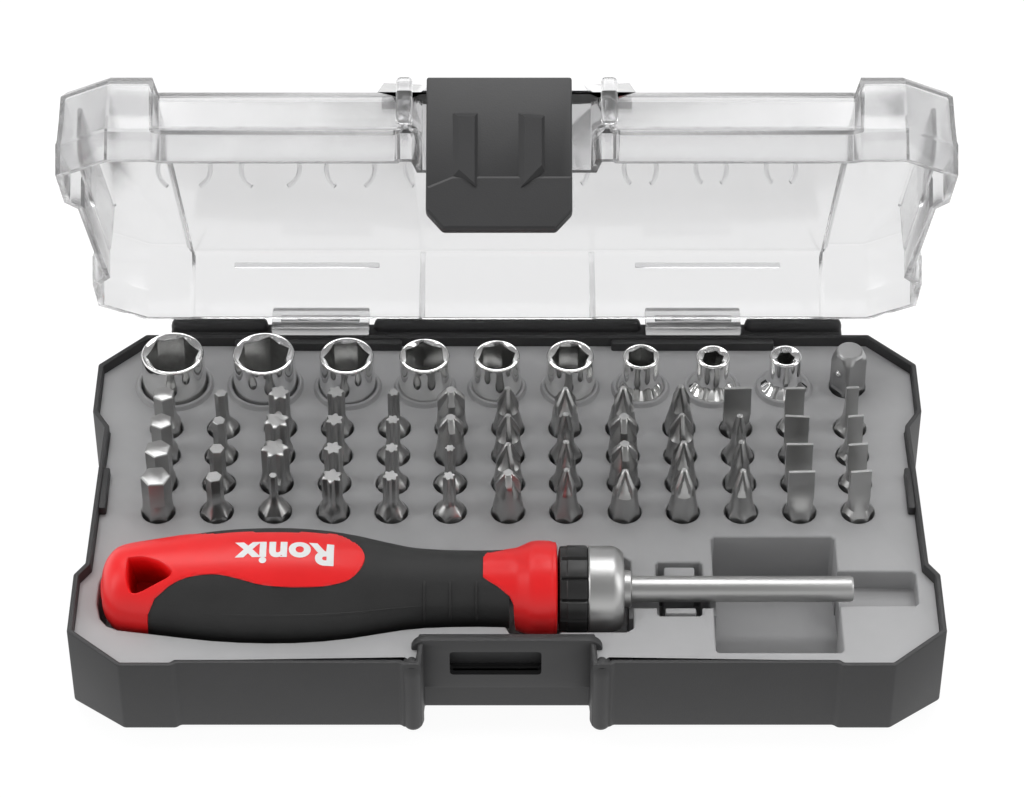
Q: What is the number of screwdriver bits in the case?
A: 52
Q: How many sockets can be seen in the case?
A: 9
